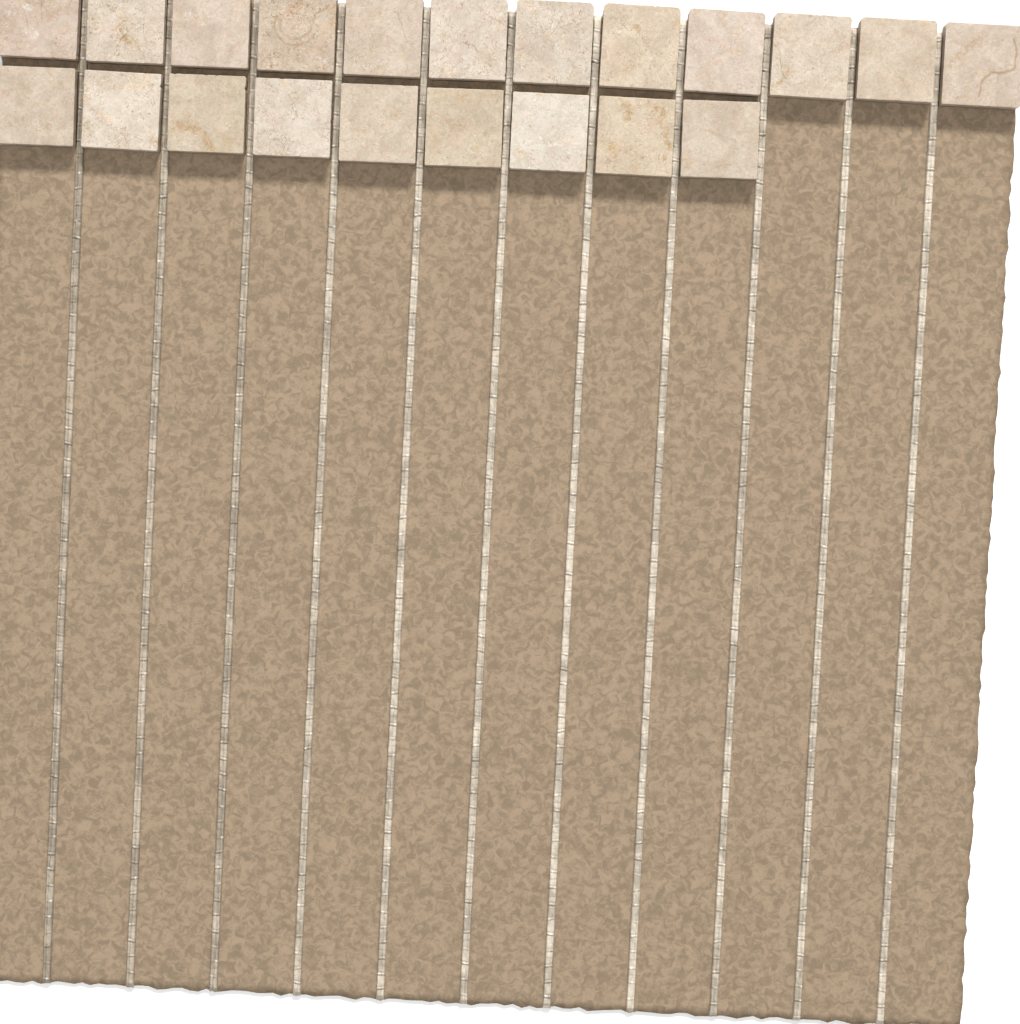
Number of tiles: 21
